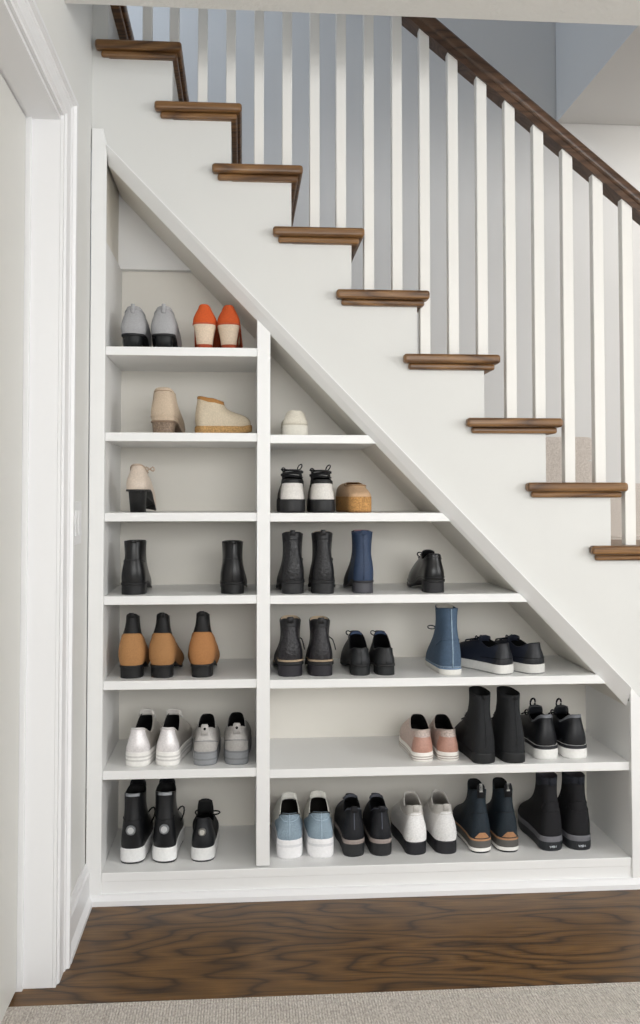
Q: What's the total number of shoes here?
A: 50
